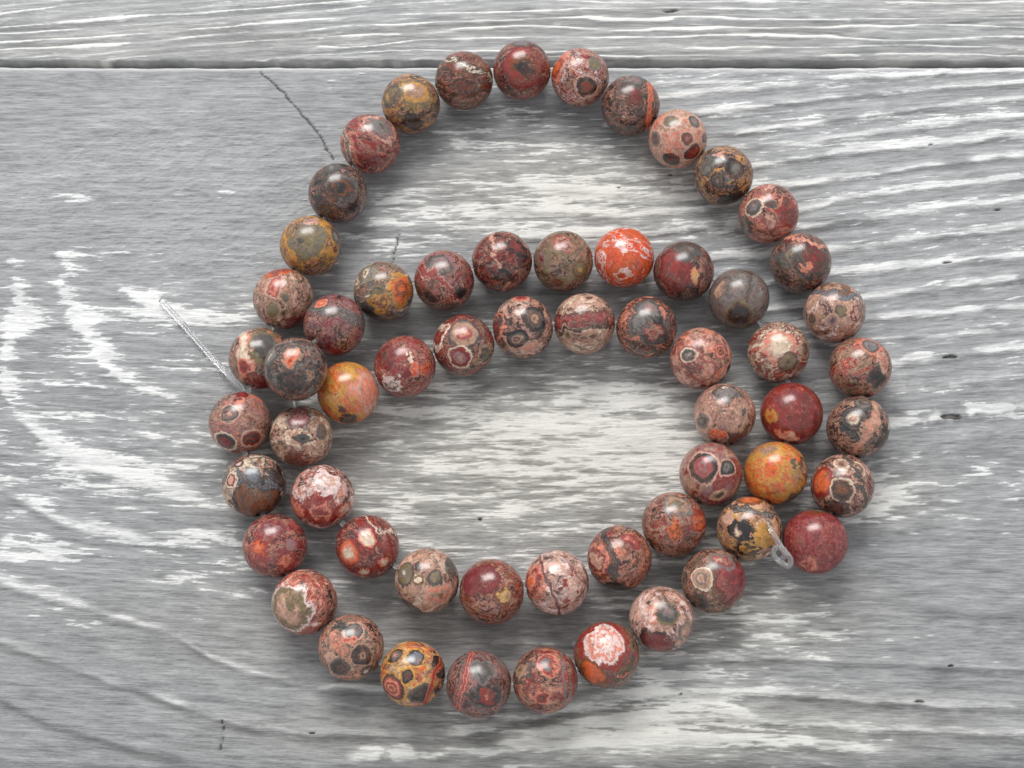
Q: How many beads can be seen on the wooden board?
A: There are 60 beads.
